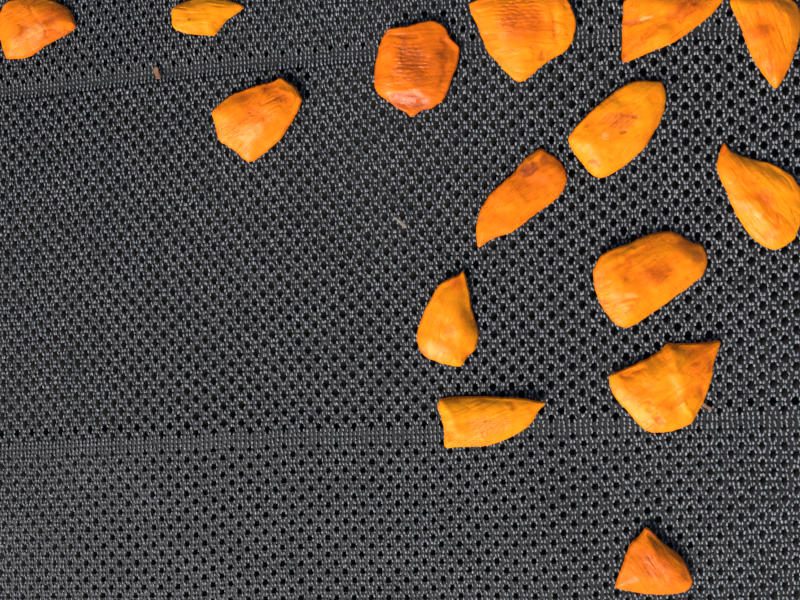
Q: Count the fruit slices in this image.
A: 15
